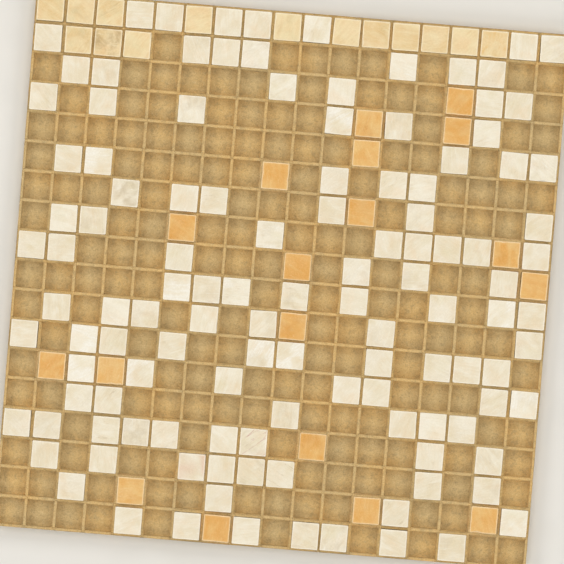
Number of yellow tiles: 14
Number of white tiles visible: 120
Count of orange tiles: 18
